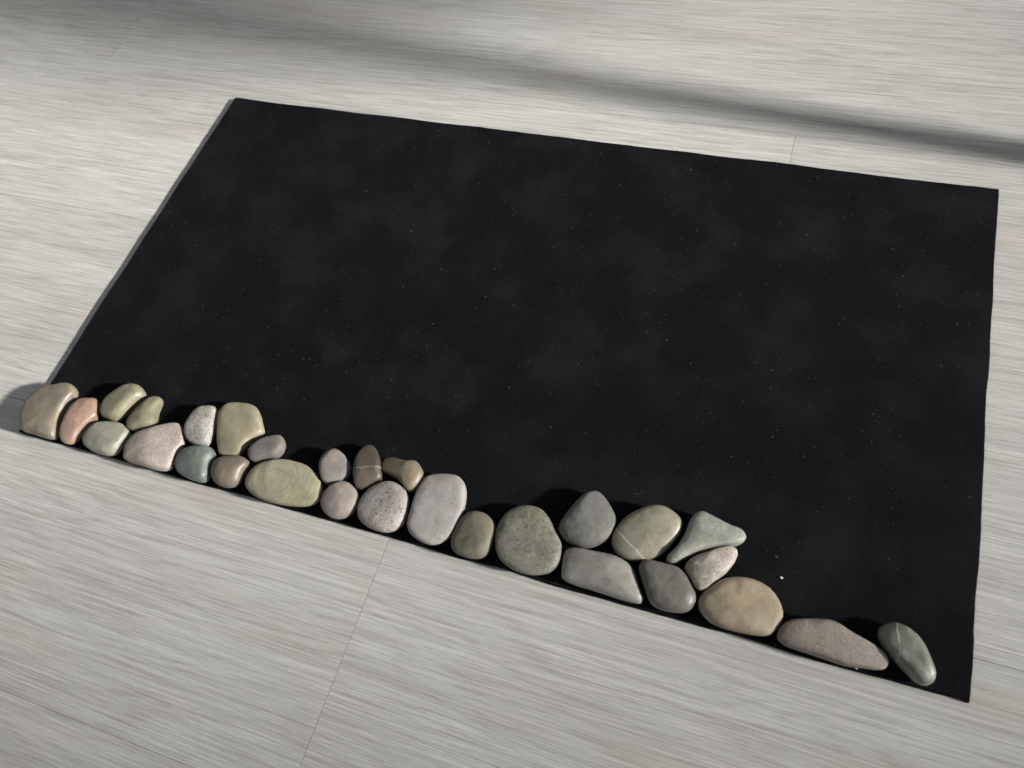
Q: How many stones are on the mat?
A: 29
